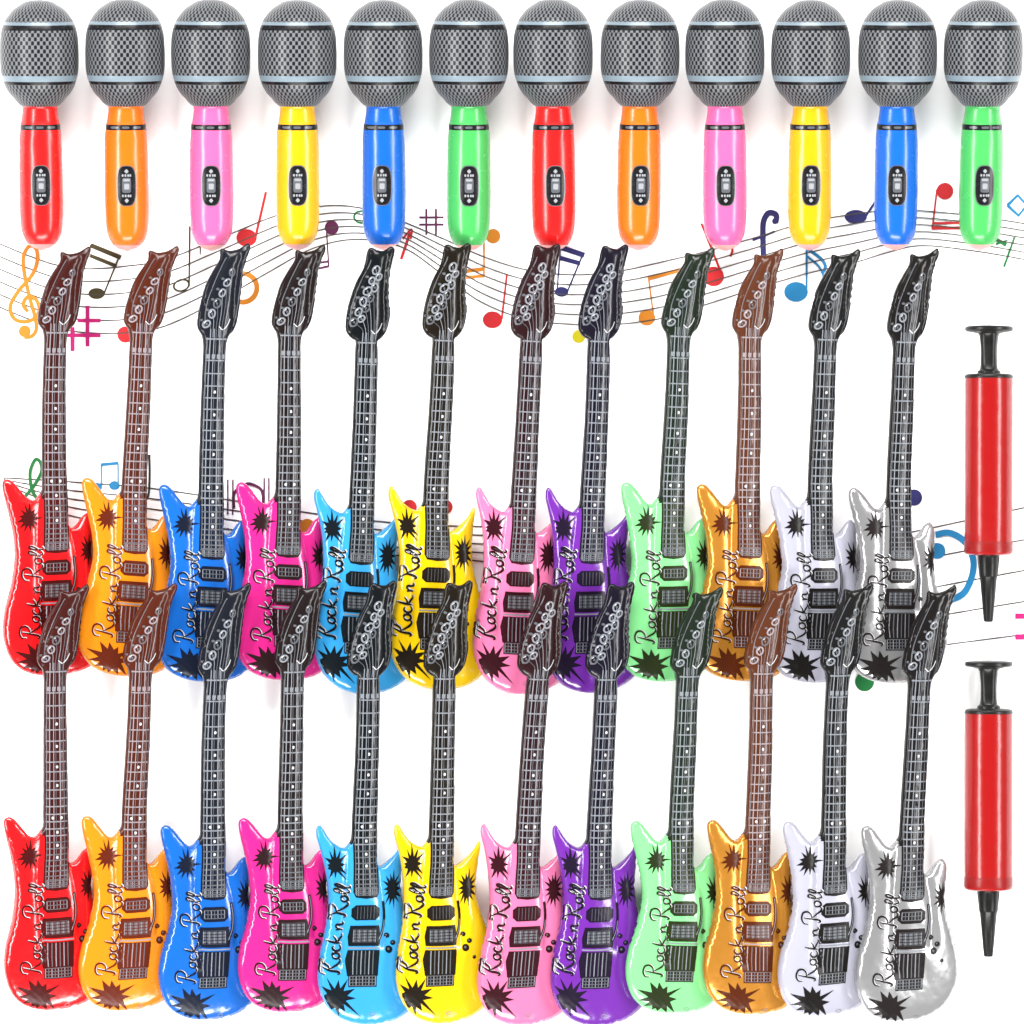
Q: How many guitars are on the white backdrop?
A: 24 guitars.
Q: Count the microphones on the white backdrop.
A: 12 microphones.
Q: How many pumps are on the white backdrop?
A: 2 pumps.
